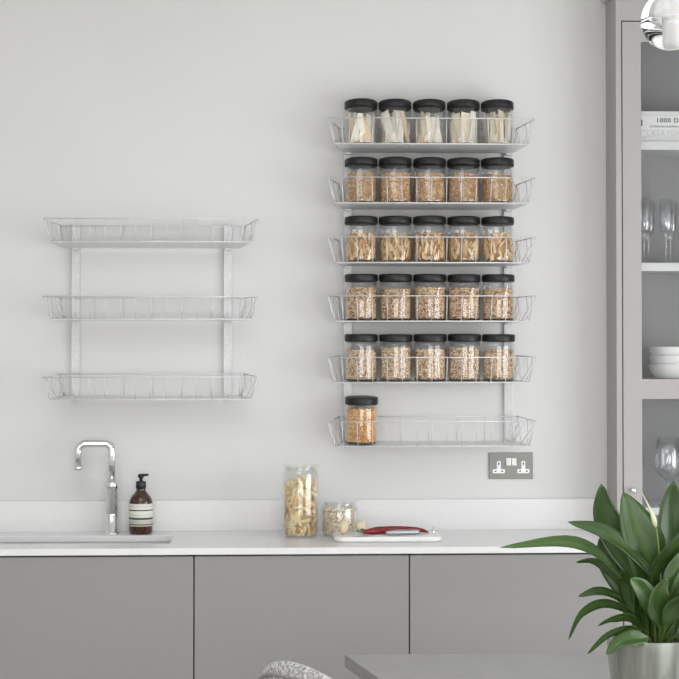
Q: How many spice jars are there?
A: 26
